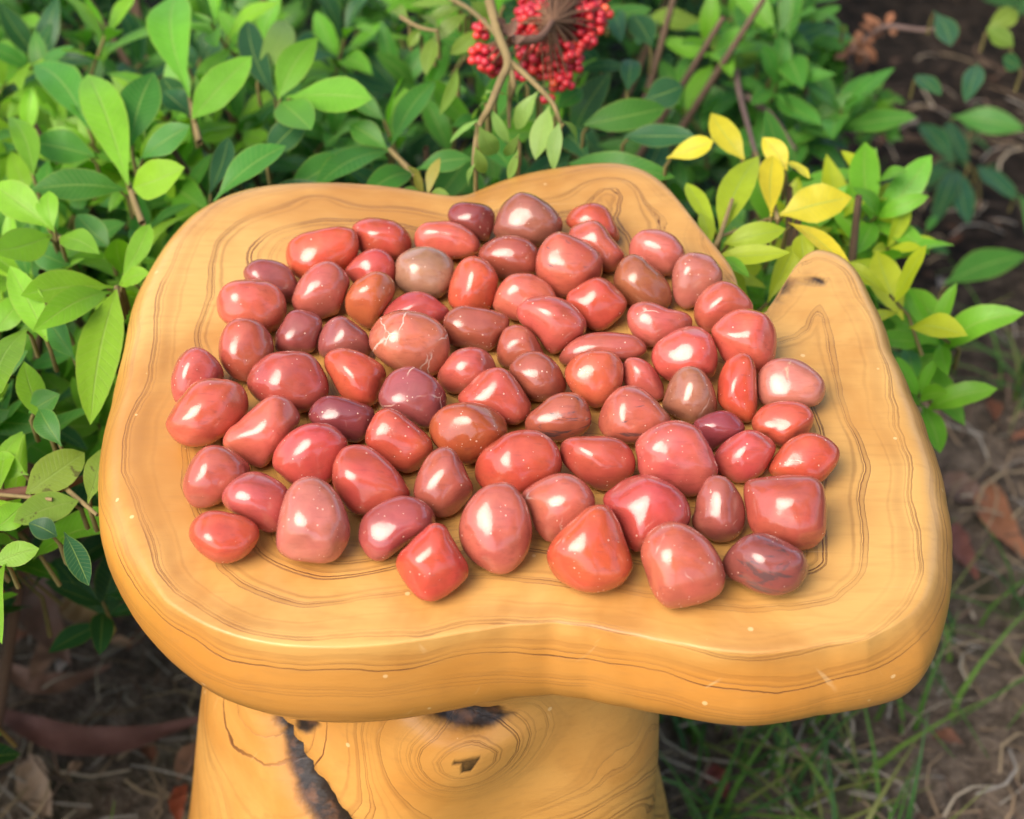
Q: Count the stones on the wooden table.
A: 77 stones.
